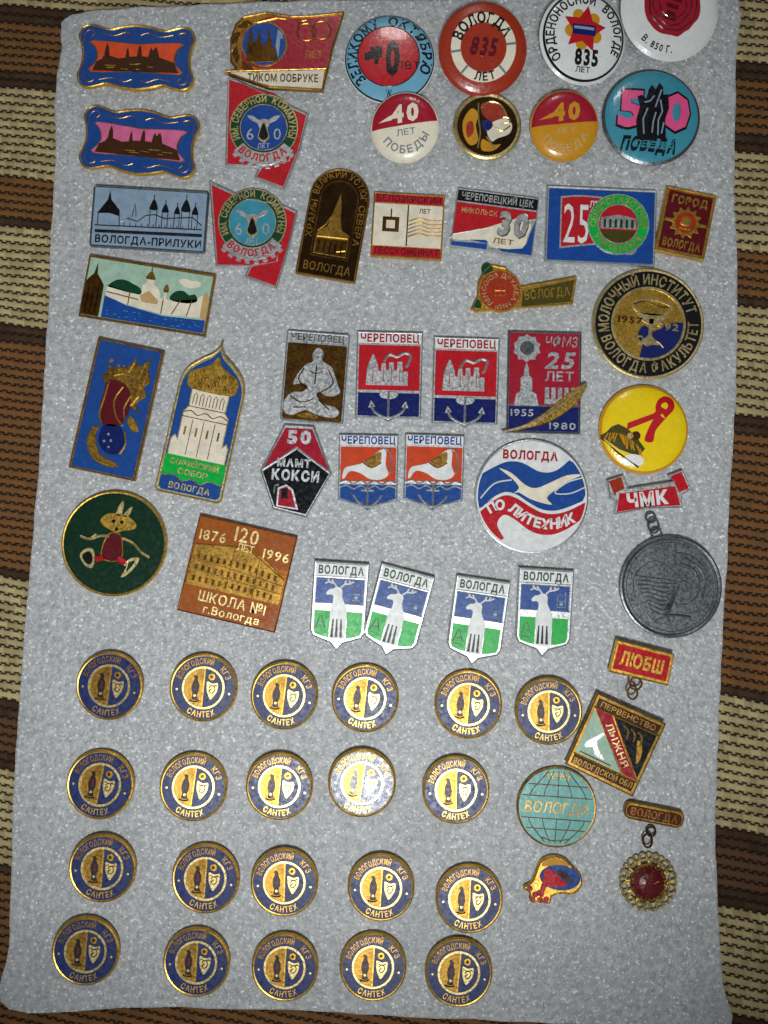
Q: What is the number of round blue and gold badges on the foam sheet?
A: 21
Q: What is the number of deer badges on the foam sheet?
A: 4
